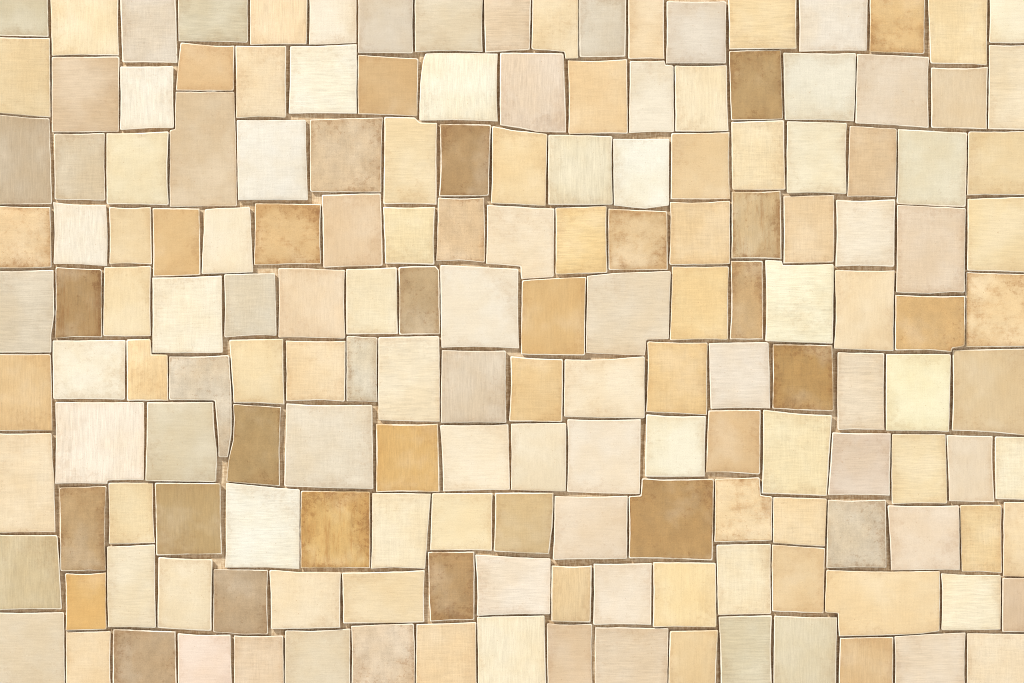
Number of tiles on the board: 170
